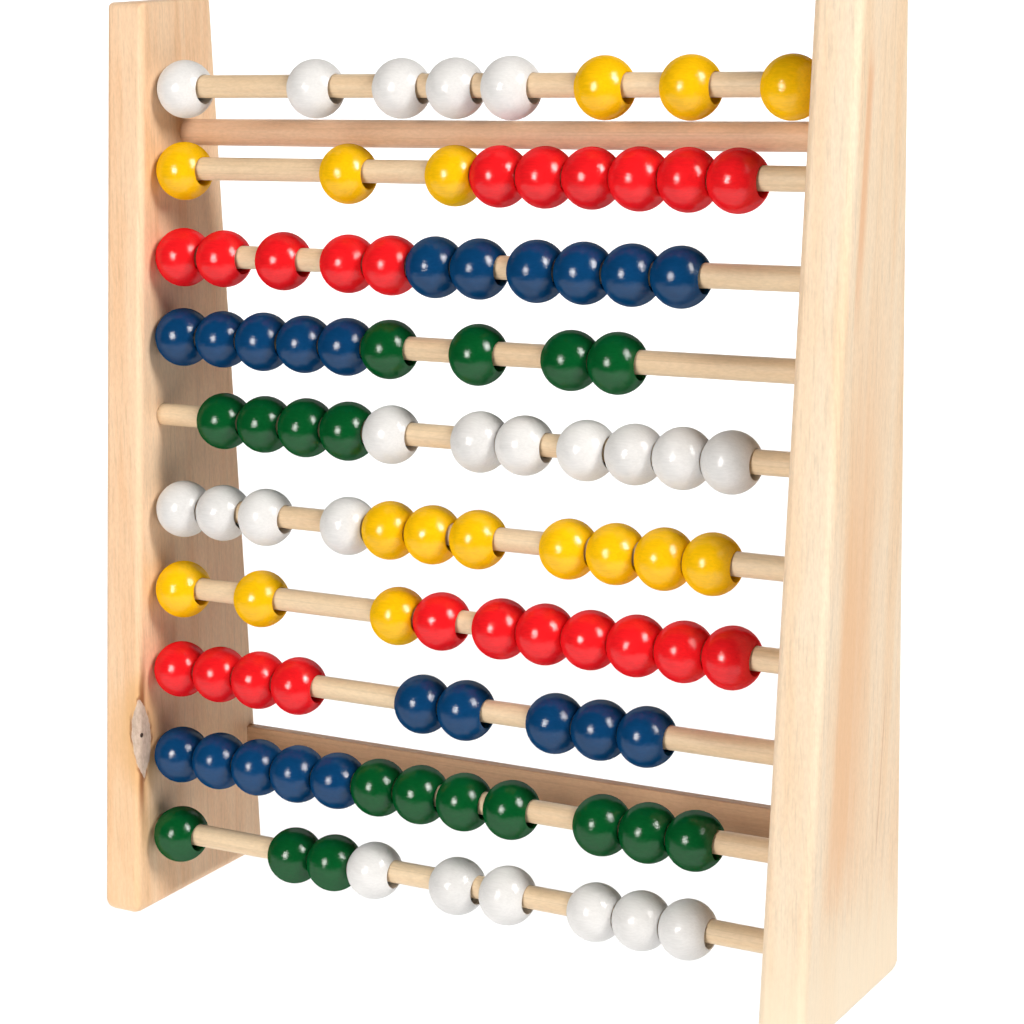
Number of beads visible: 99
